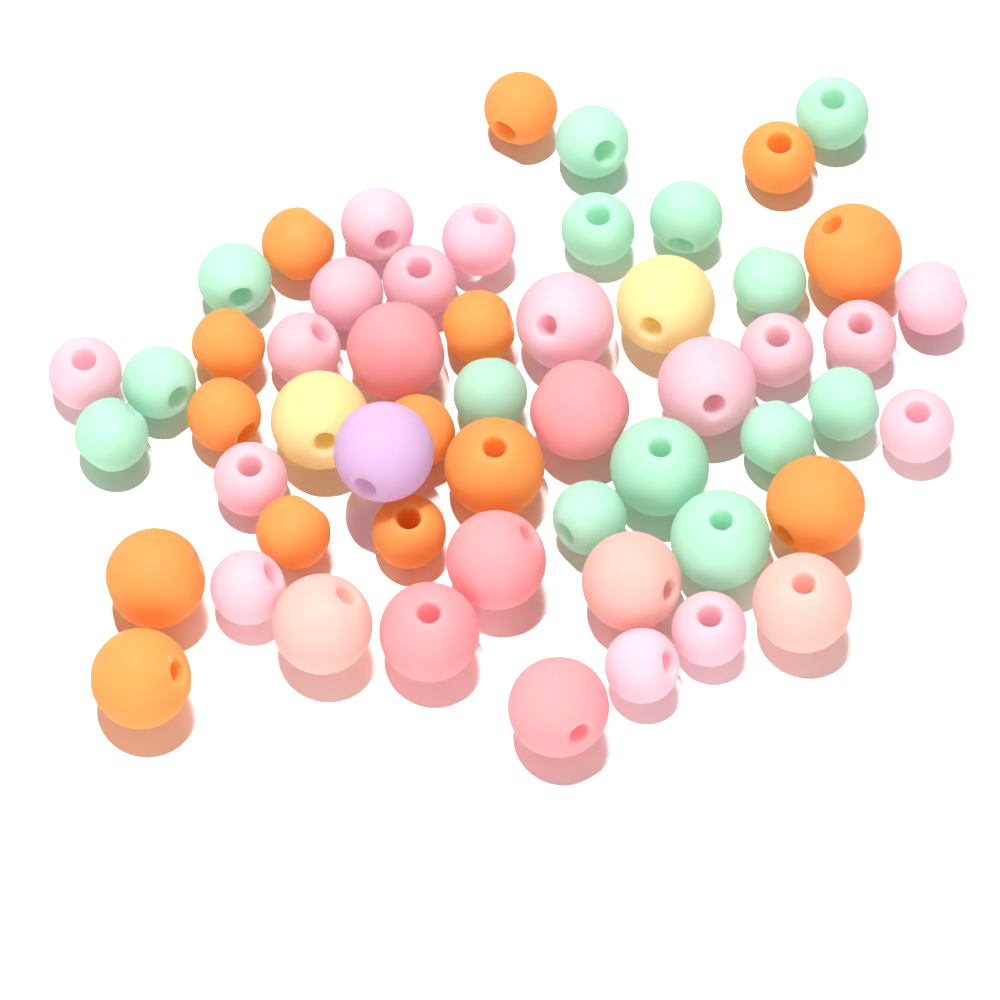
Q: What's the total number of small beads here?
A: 35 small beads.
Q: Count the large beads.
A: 20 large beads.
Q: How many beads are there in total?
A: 55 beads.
